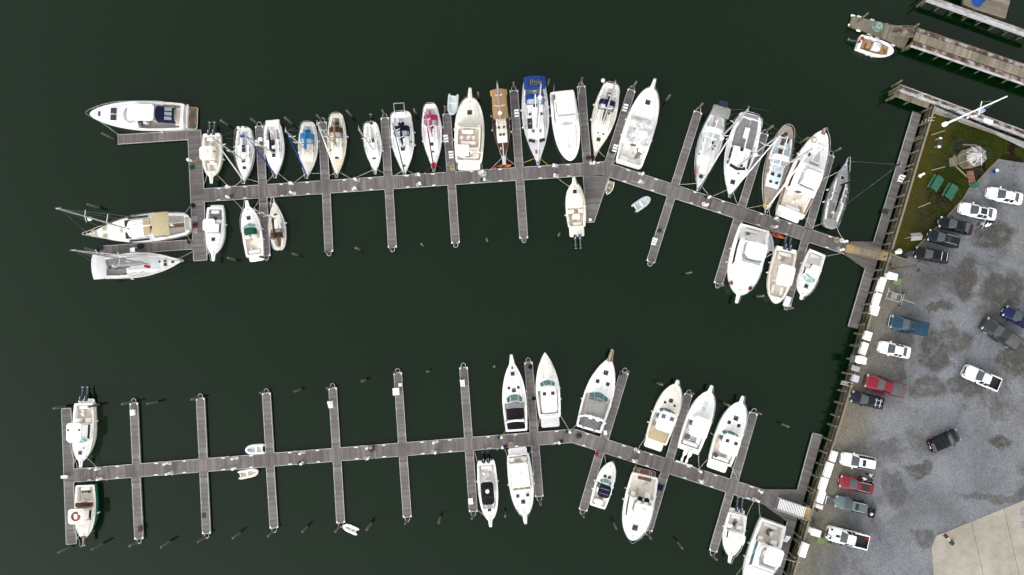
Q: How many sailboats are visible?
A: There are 17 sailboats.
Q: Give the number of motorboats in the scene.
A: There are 27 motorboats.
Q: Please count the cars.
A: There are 12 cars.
